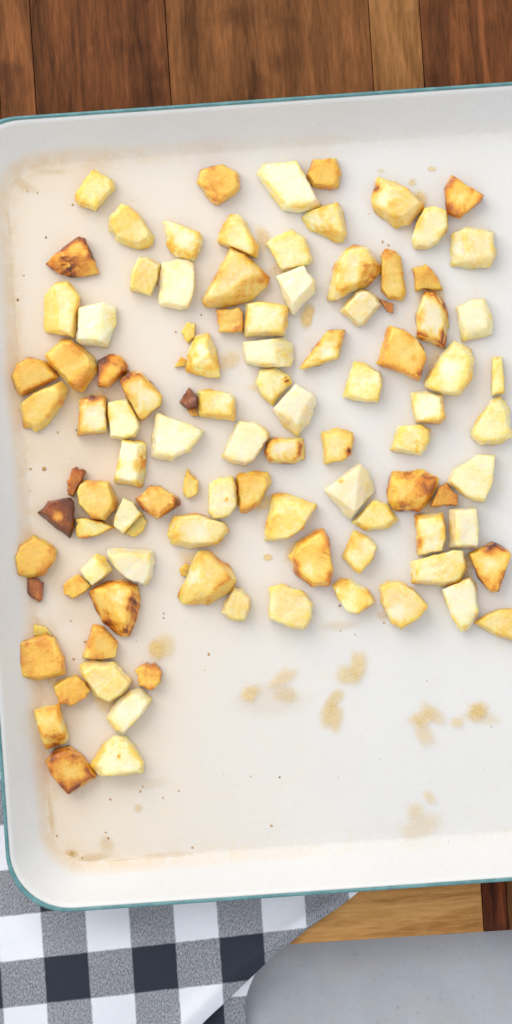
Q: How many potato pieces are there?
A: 96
